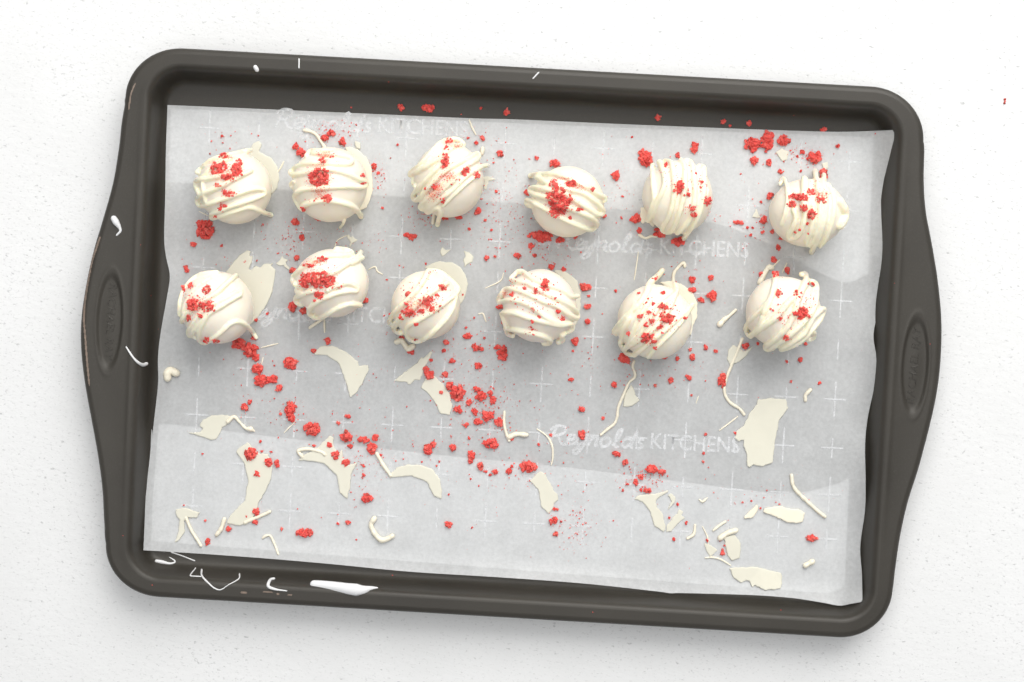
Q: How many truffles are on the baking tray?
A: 12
